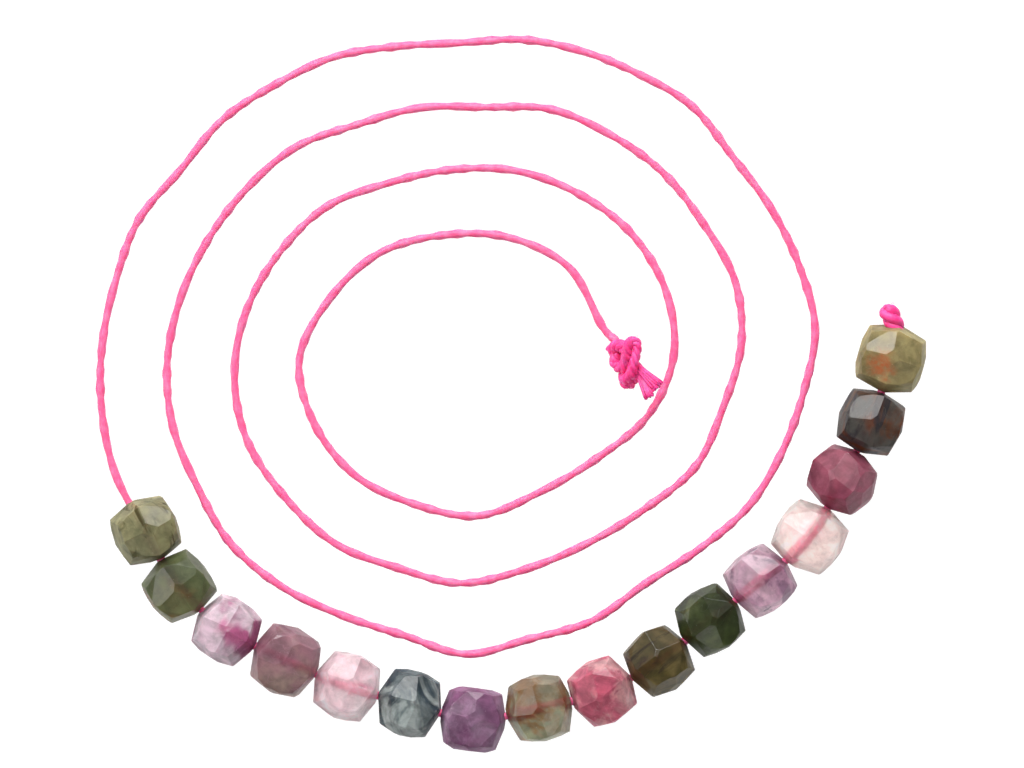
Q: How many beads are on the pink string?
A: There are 16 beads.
